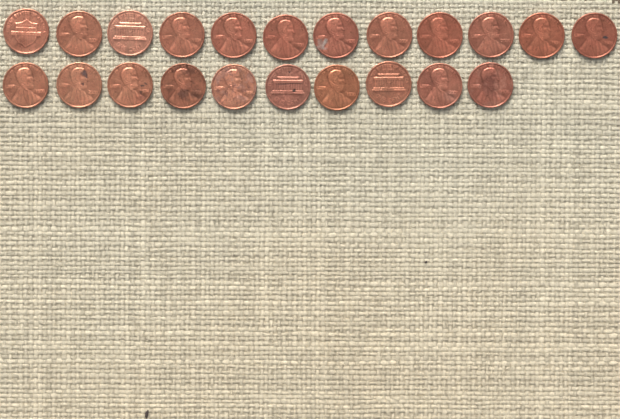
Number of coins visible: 22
